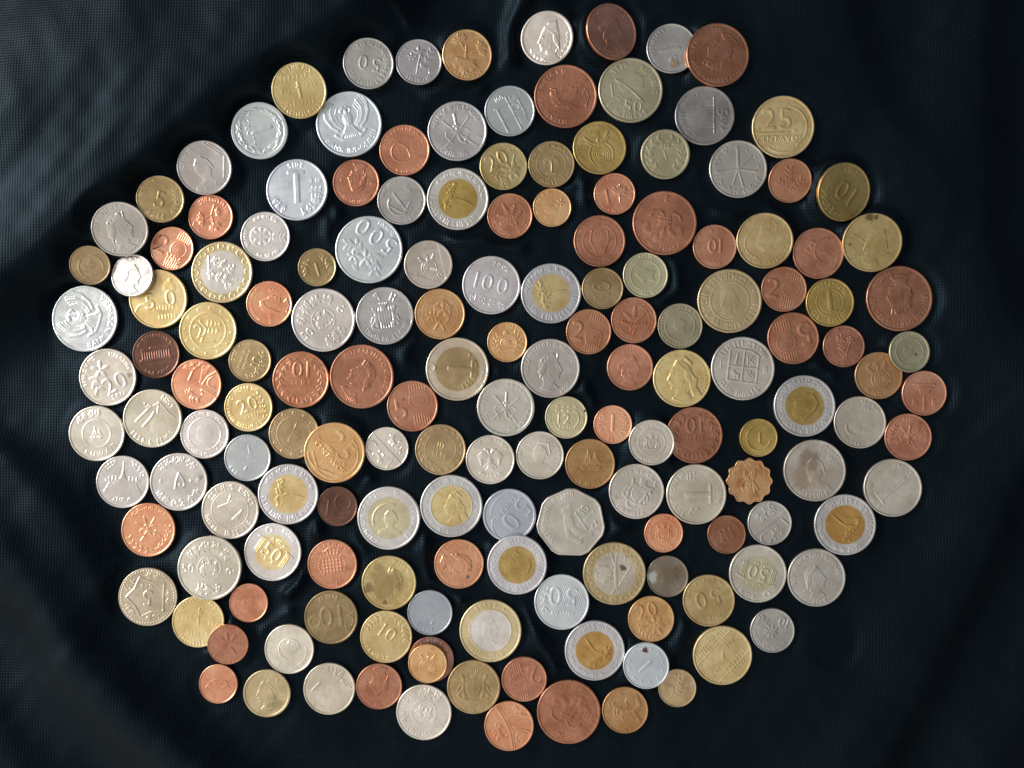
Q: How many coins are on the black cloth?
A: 164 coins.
